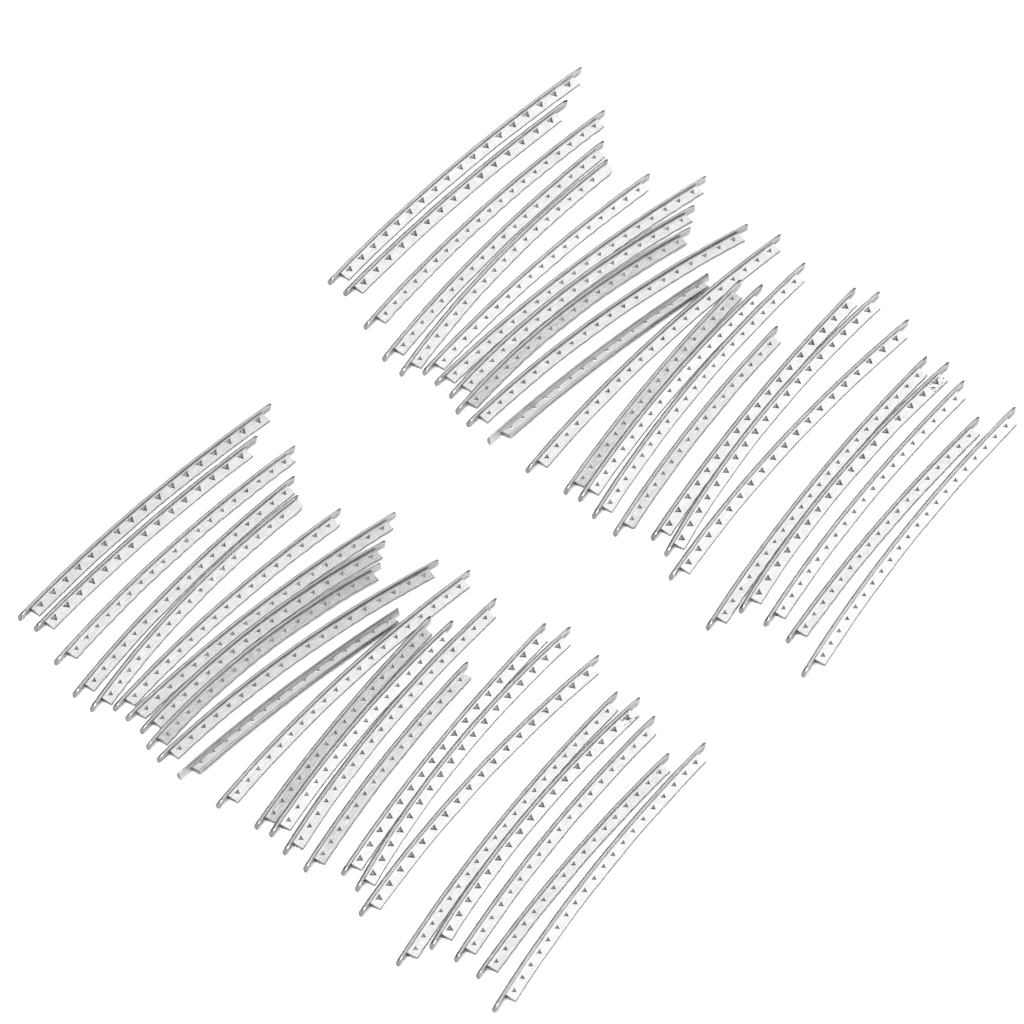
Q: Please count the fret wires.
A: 48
